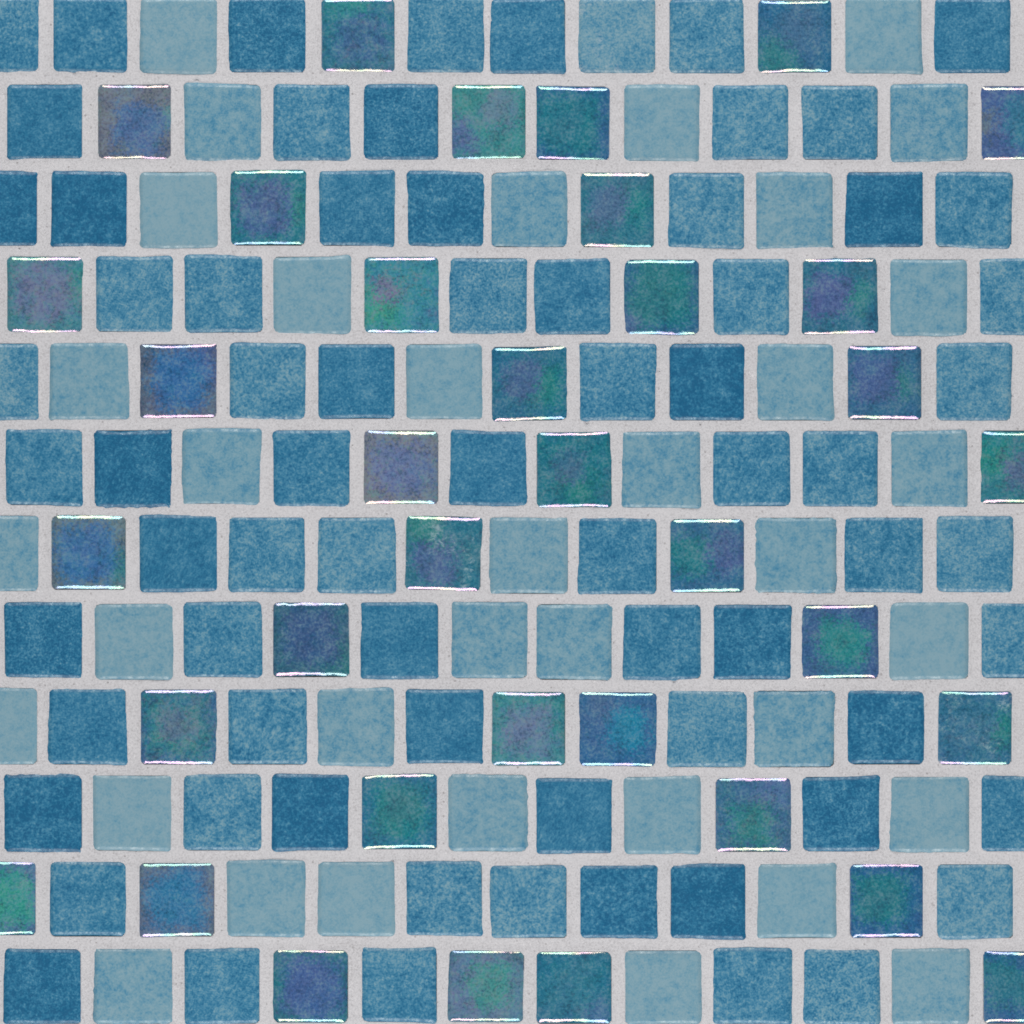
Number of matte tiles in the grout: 108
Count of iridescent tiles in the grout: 36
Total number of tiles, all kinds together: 144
